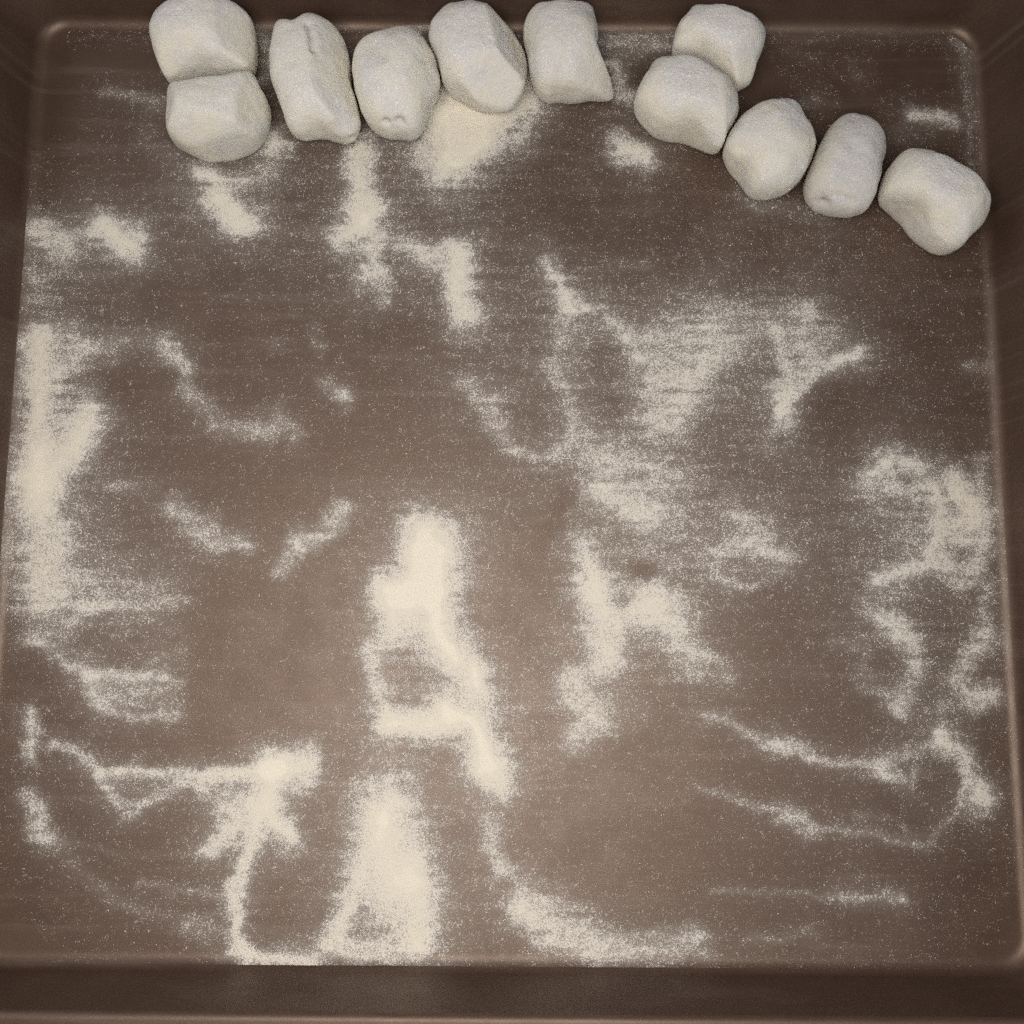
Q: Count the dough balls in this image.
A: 11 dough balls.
